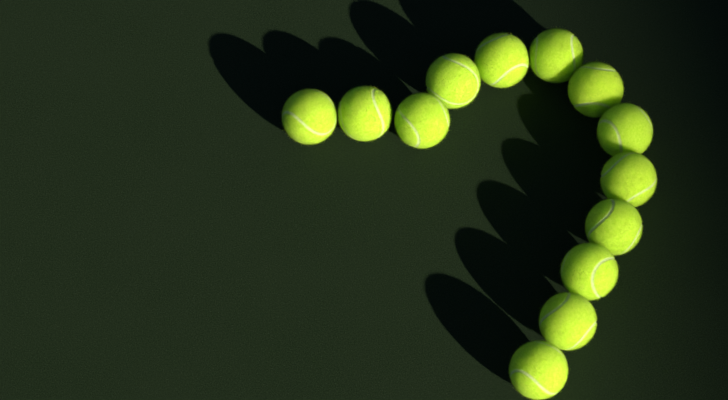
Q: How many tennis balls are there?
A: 13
